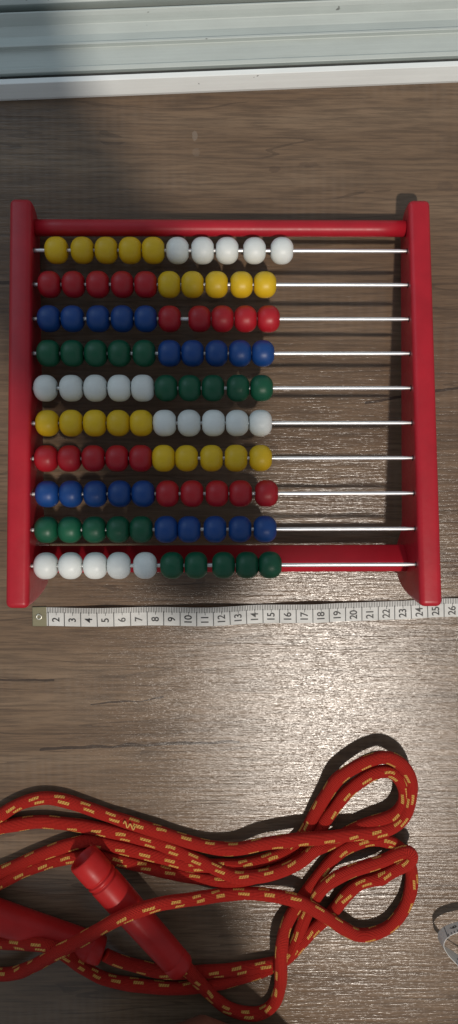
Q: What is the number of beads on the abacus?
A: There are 100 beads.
